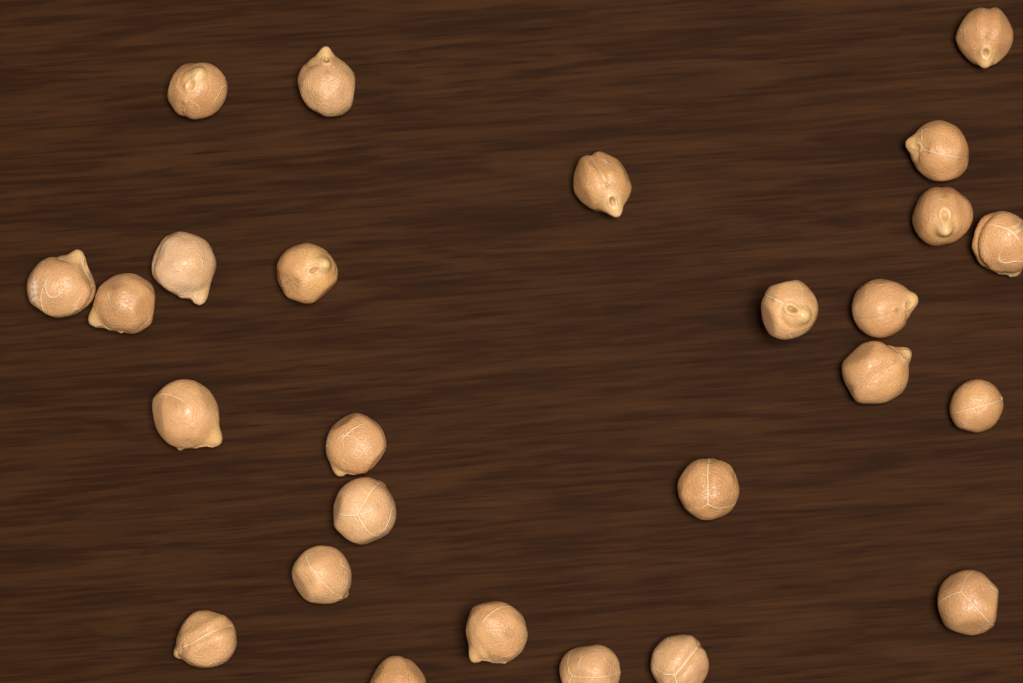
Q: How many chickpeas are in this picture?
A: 26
